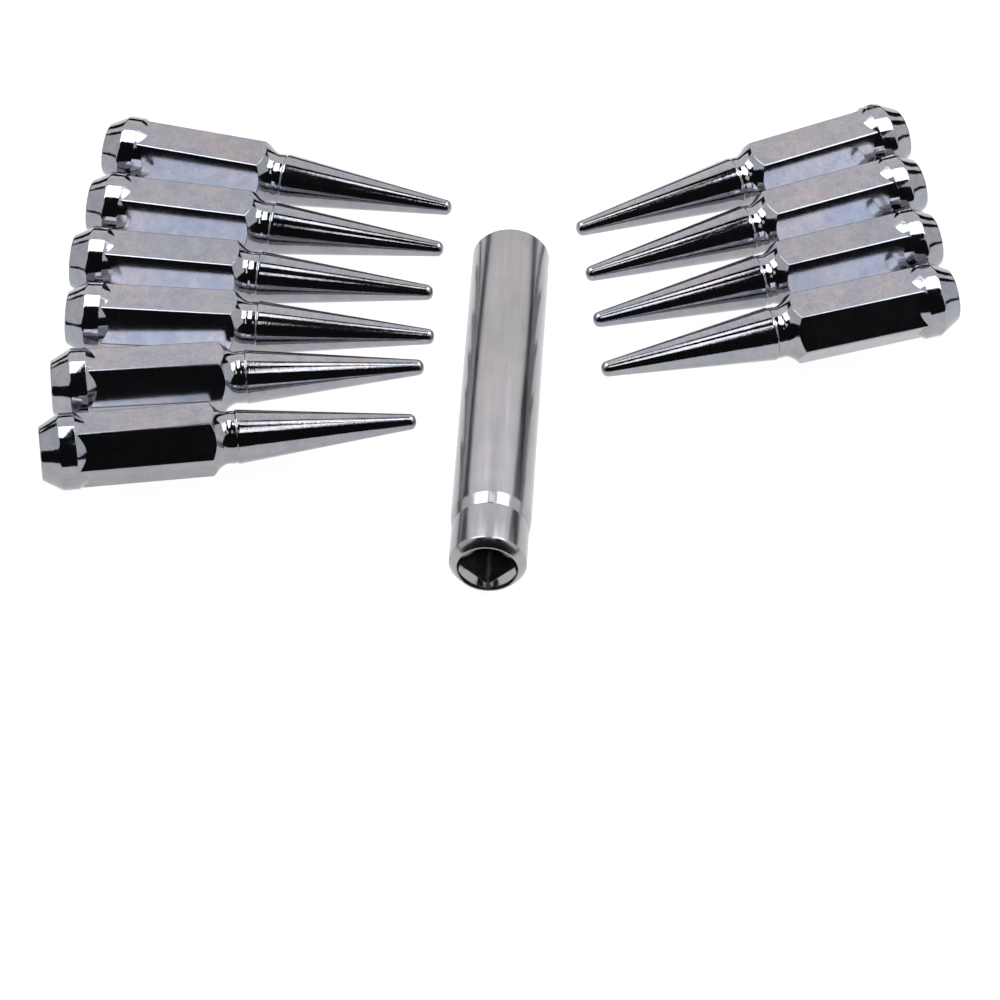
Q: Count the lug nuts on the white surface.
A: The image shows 10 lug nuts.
